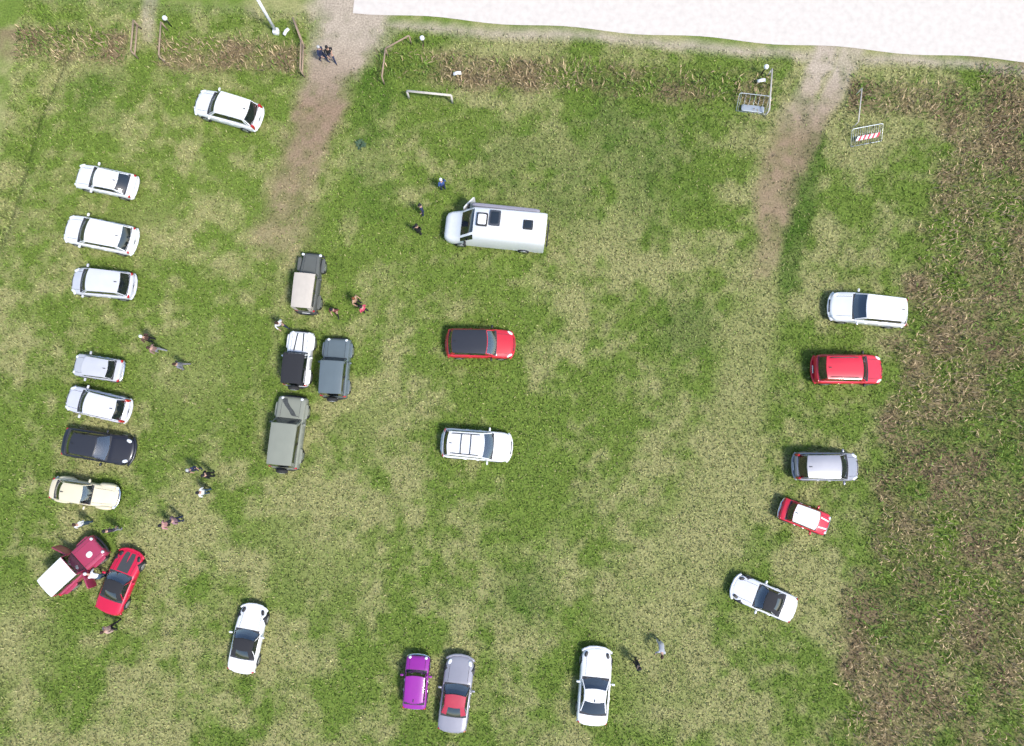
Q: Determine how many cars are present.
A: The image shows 25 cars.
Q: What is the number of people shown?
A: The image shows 23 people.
